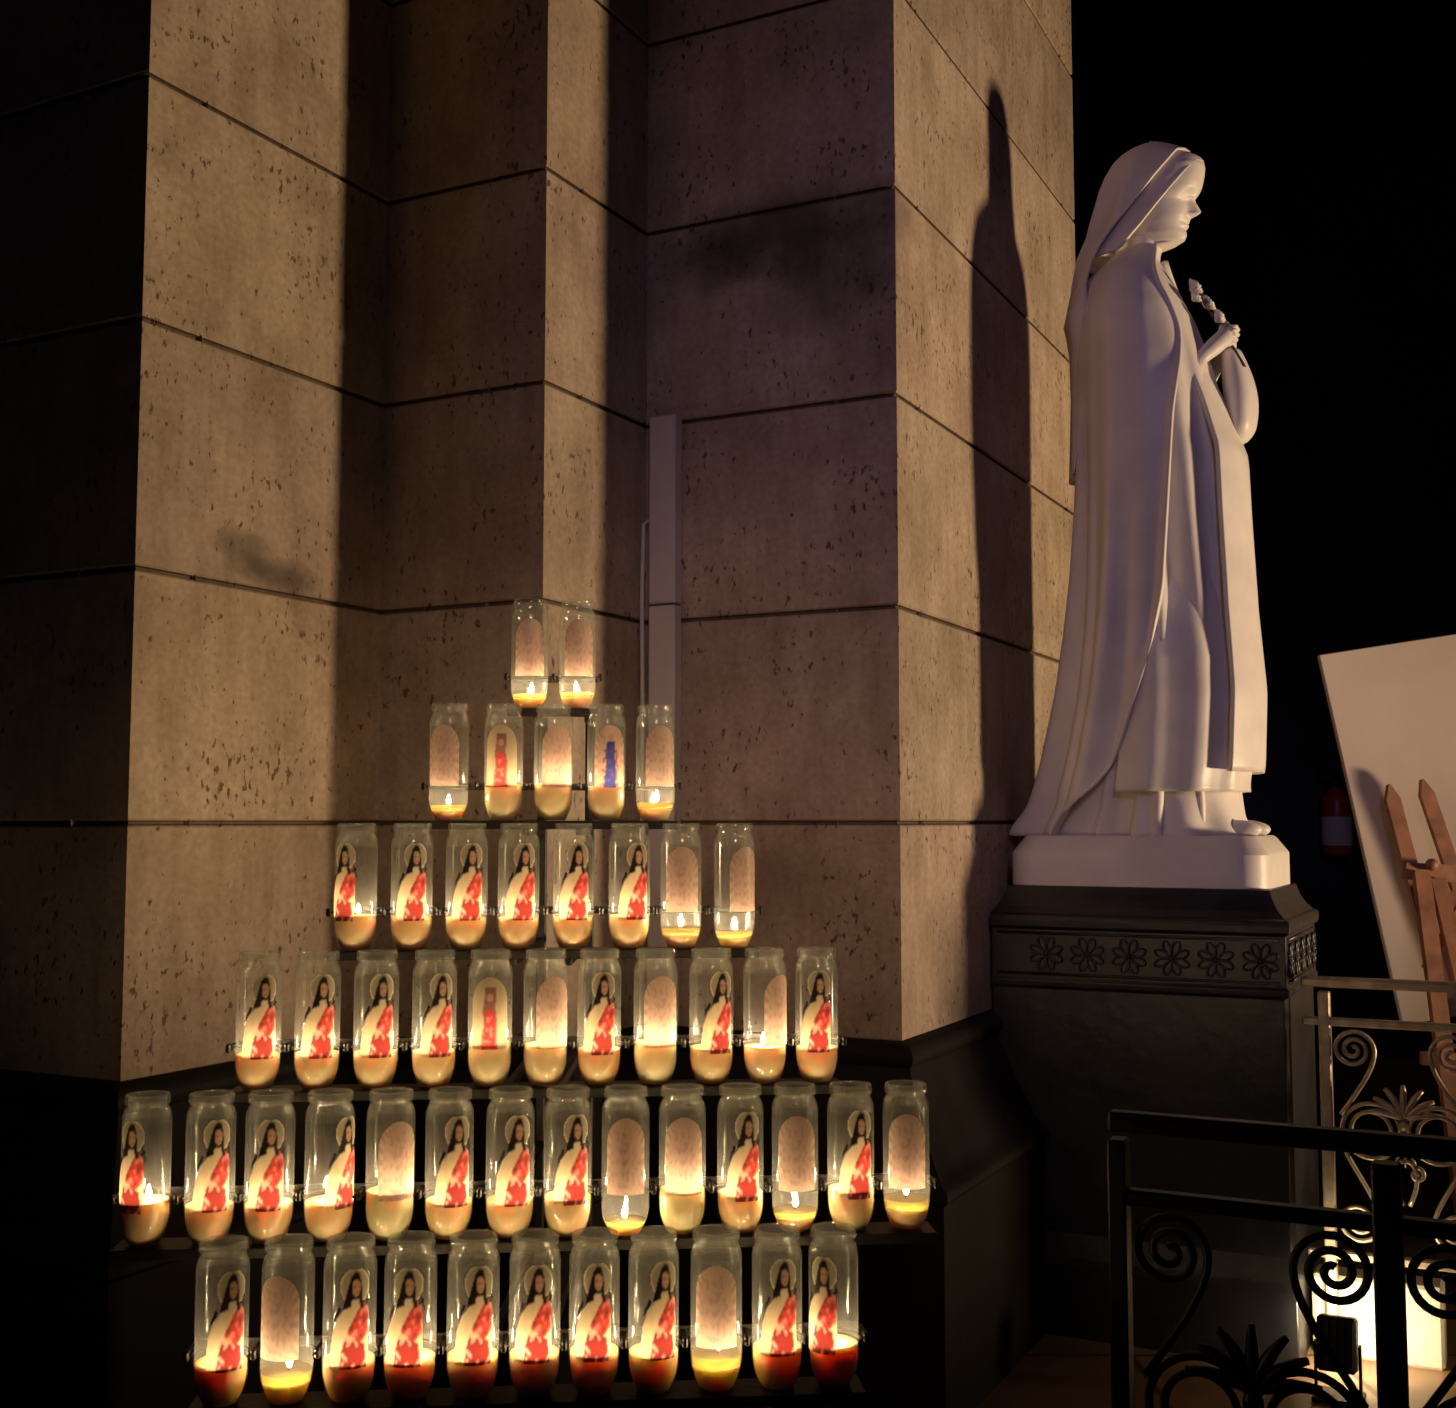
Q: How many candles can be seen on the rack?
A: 51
